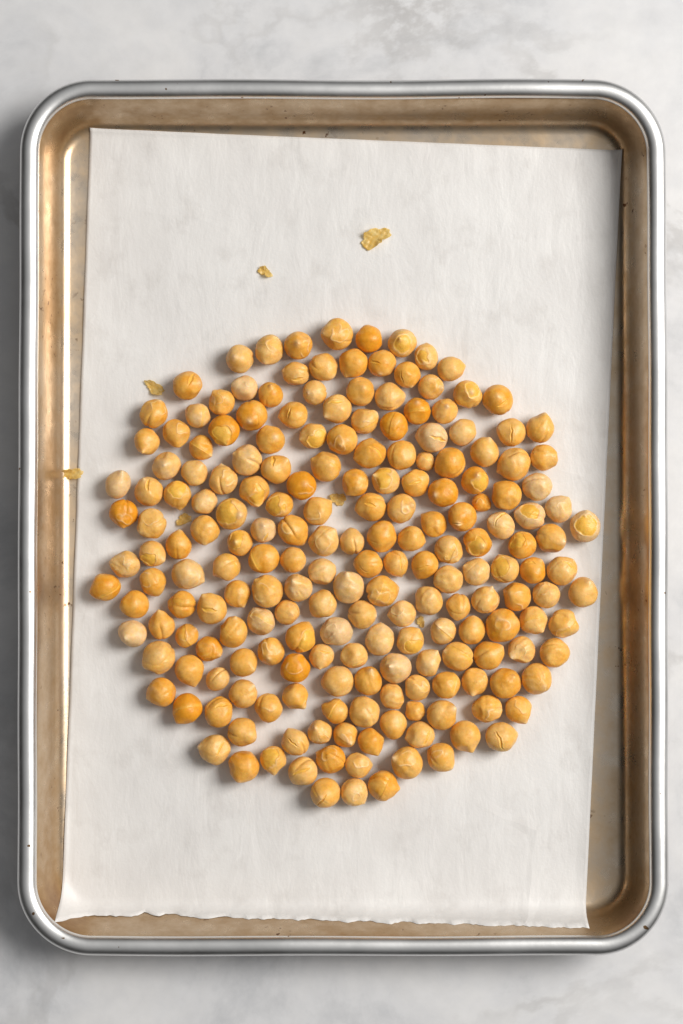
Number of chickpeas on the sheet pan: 200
